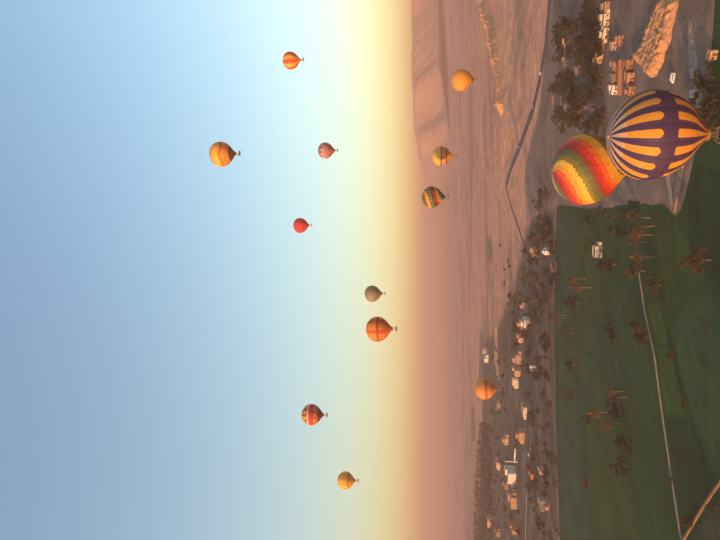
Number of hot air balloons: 14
